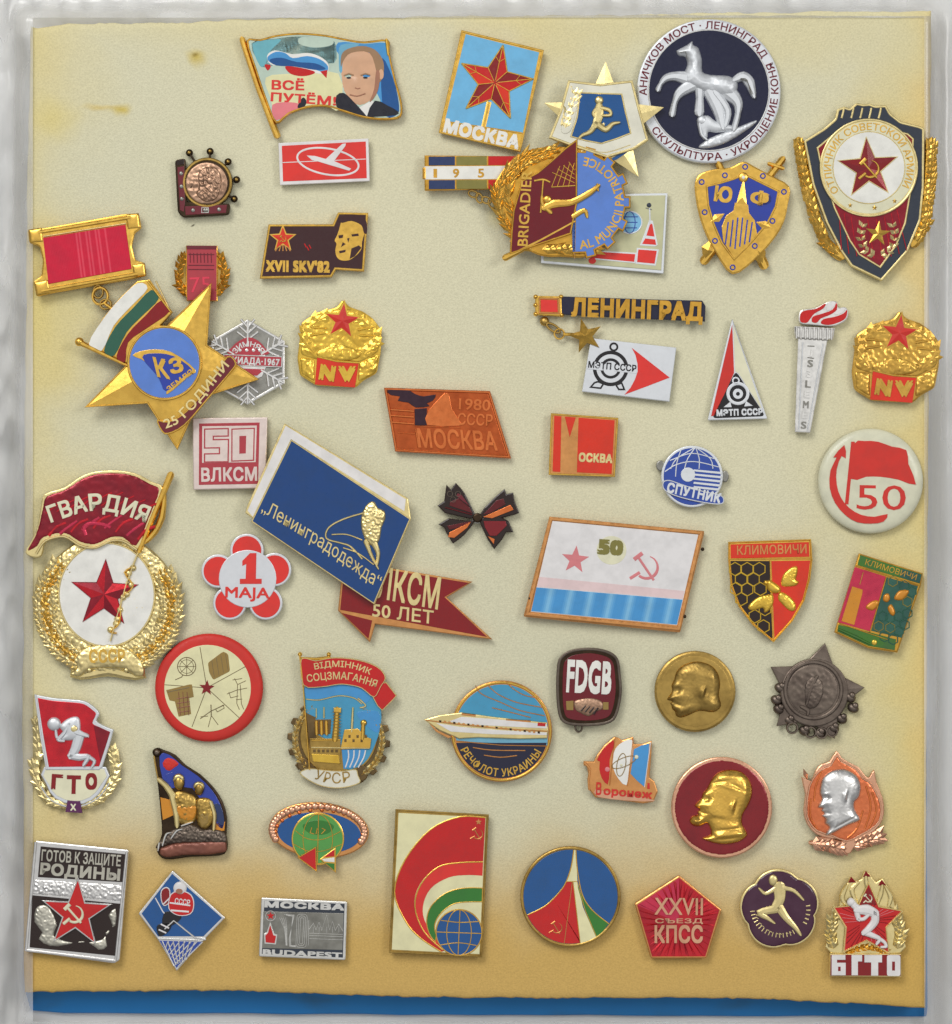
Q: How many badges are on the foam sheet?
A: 53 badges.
